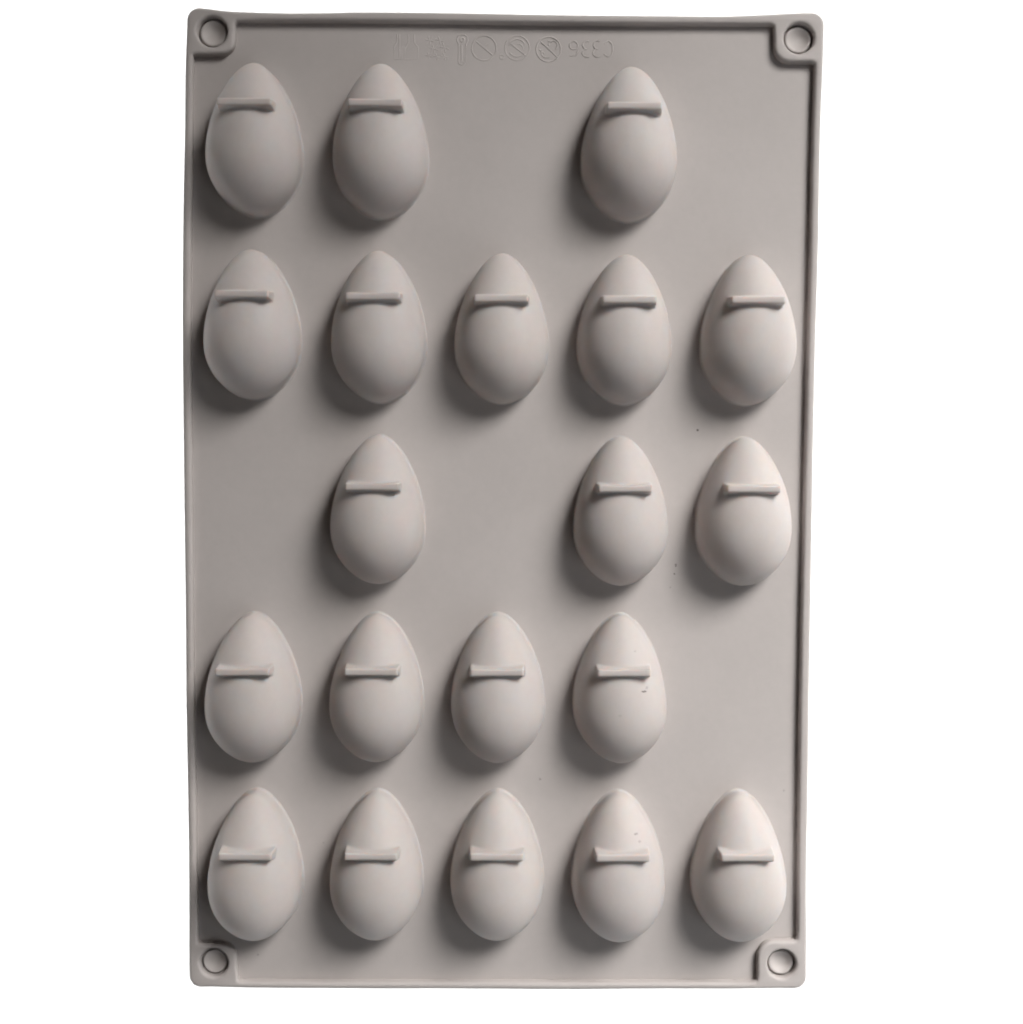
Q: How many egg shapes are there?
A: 20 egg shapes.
